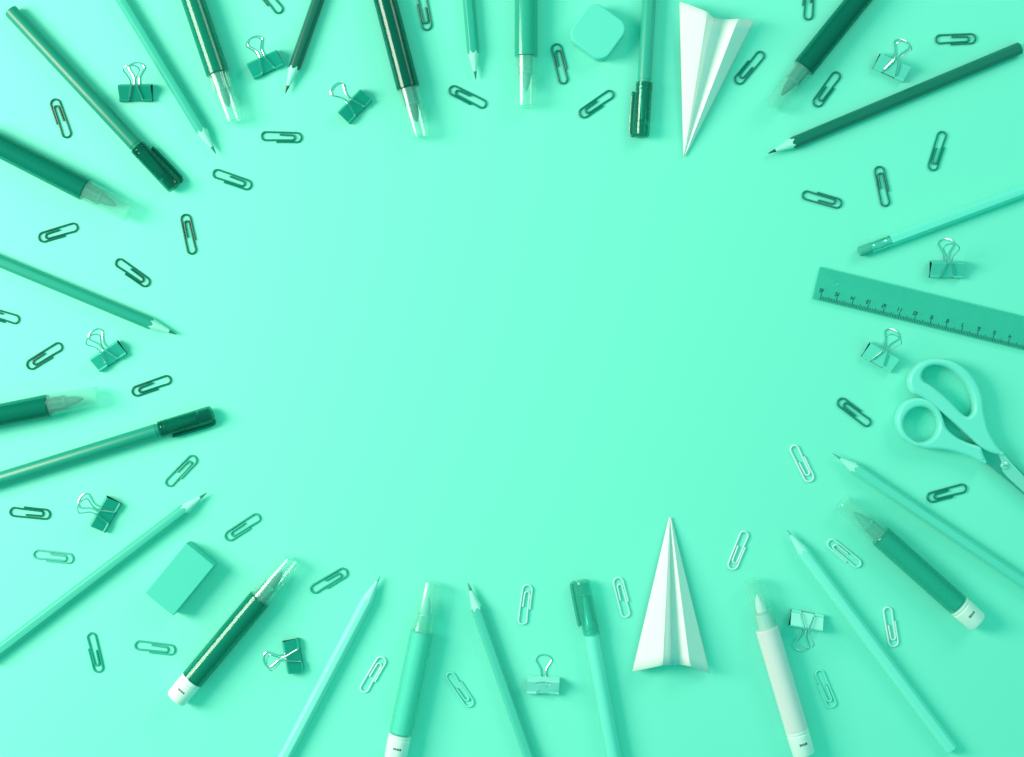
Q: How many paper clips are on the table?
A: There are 39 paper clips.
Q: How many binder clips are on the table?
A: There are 11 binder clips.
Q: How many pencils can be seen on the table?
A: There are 11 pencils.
